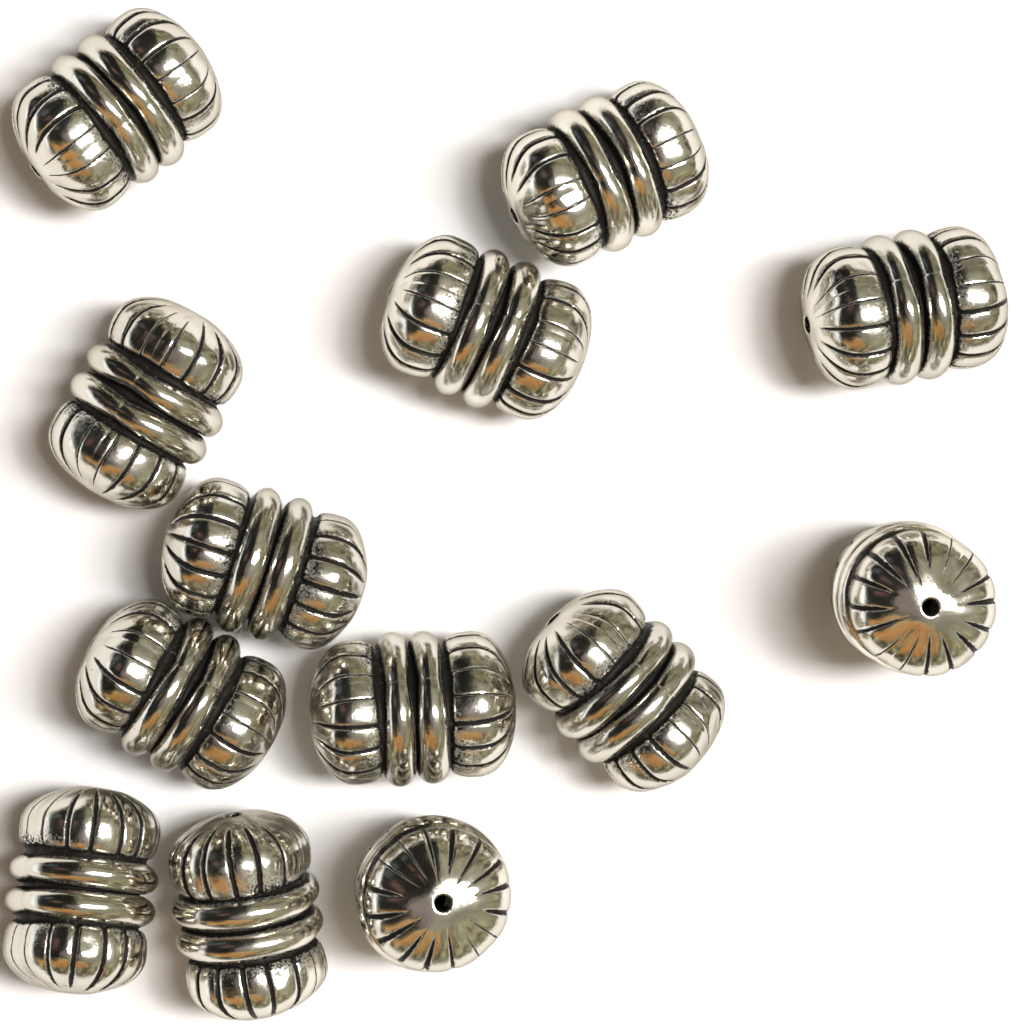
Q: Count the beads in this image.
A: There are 13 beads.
